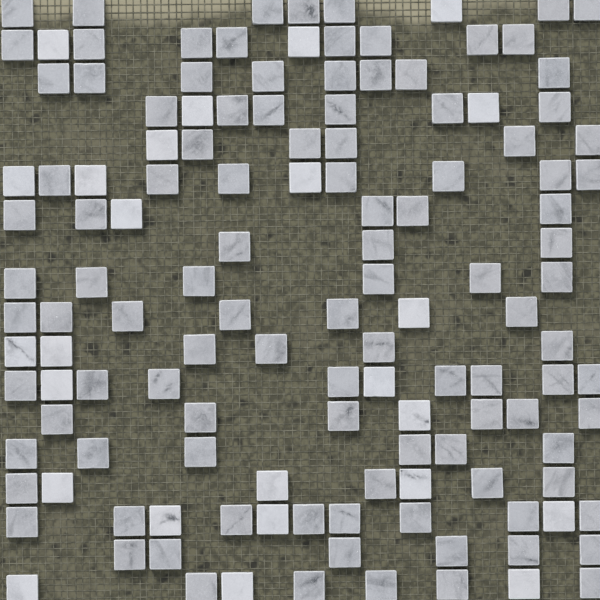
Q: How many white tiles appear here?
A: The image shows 25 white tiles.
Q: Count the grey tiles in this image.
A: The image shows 108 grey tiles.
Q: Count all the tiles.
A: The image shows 133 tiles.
